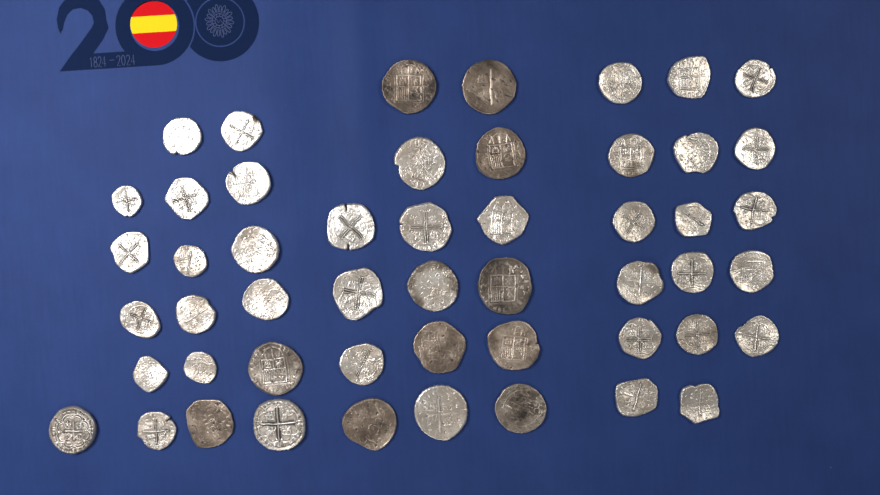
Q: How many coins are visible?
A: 51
